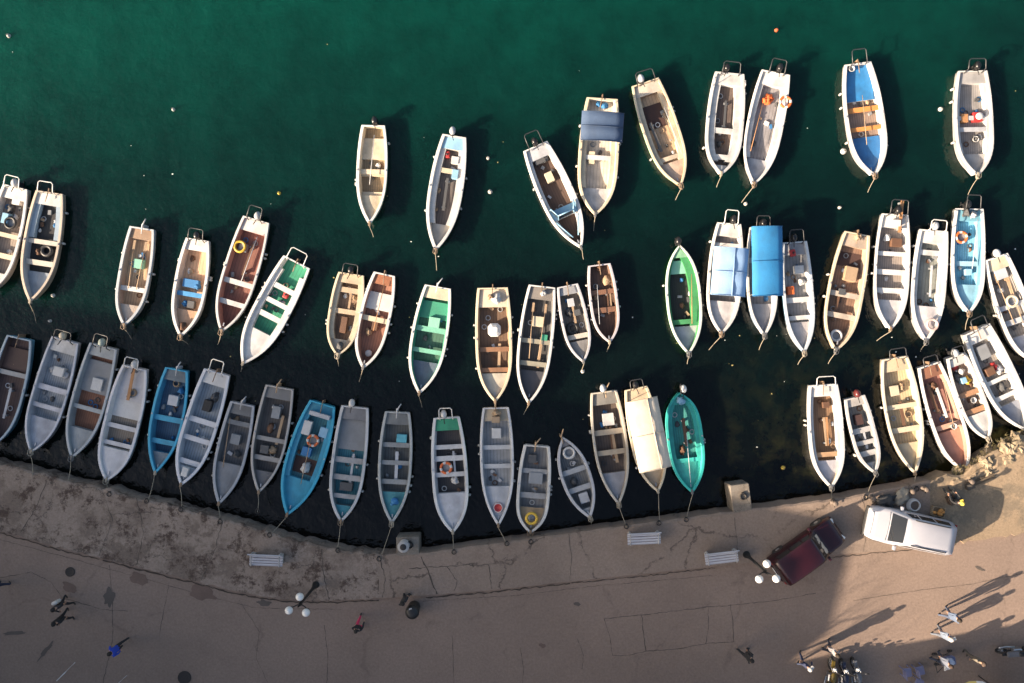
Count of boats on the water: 55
